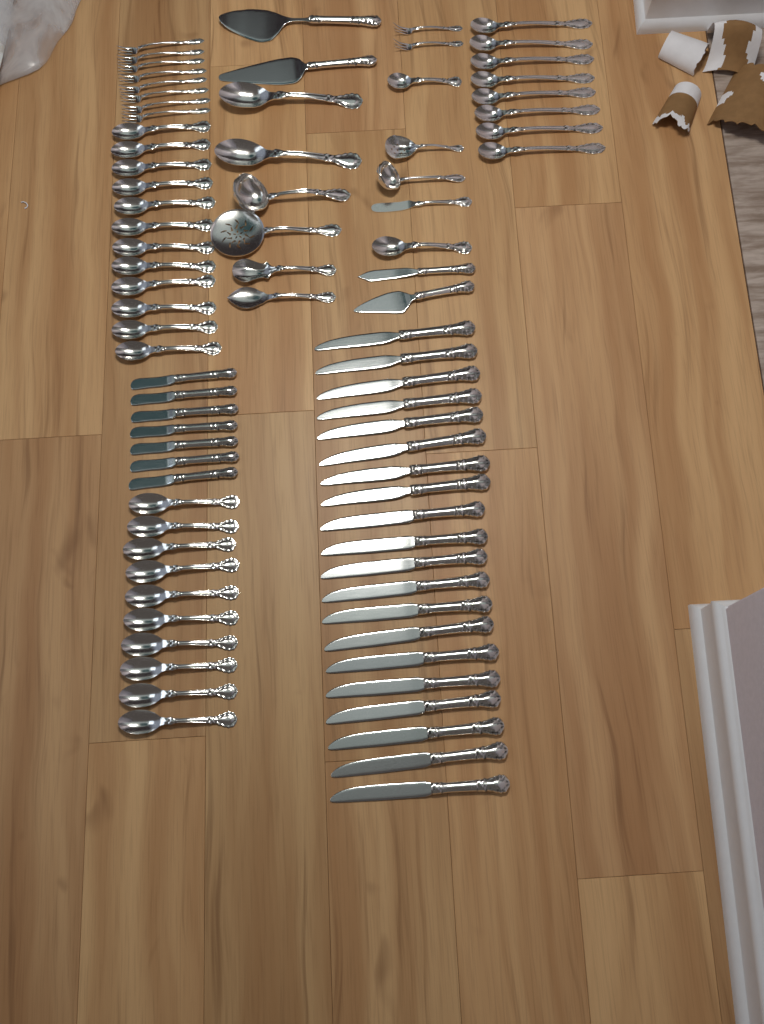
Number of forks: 10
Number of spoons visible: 37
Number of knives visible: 29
